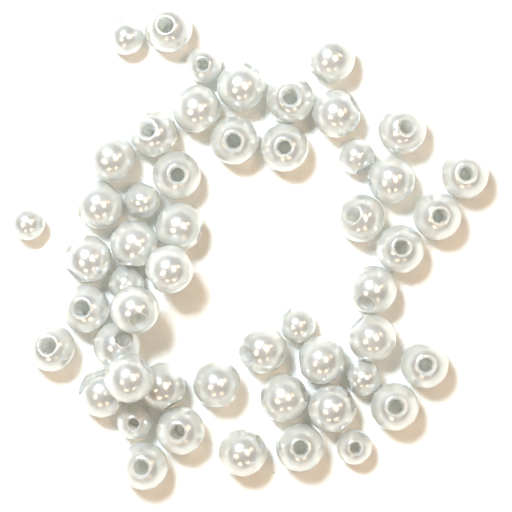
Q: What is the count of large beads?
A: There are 42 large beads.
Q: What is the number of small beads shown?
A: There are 10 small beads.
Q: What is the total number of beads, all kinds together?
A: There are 52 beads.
